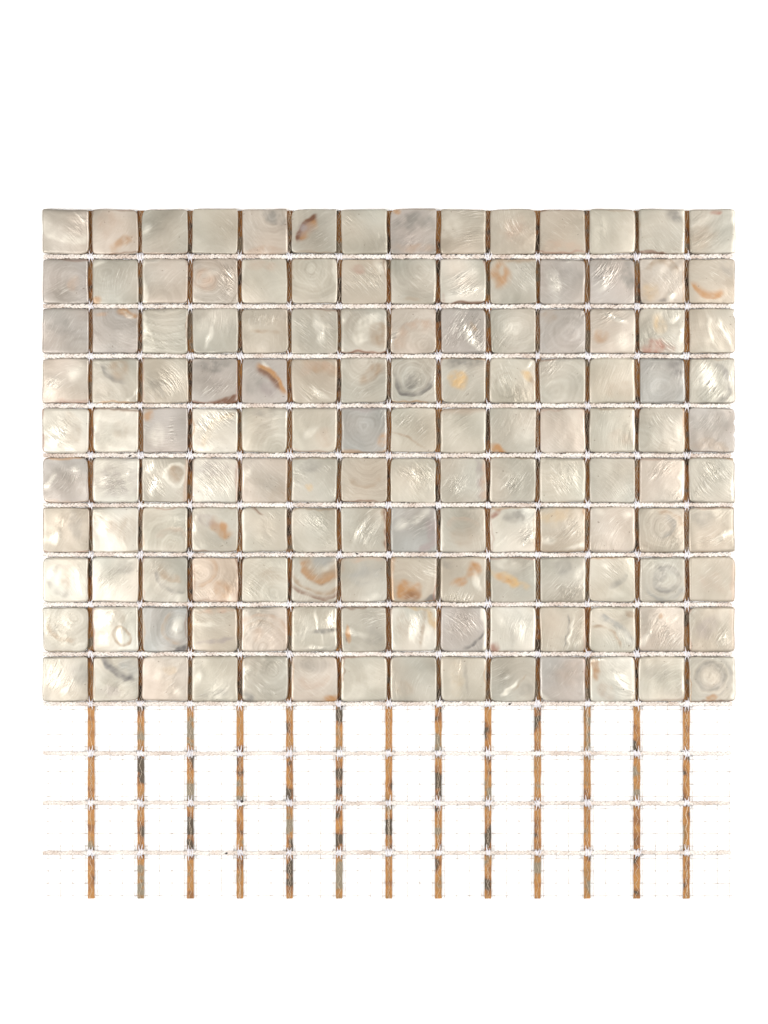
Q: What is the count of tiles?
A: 140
